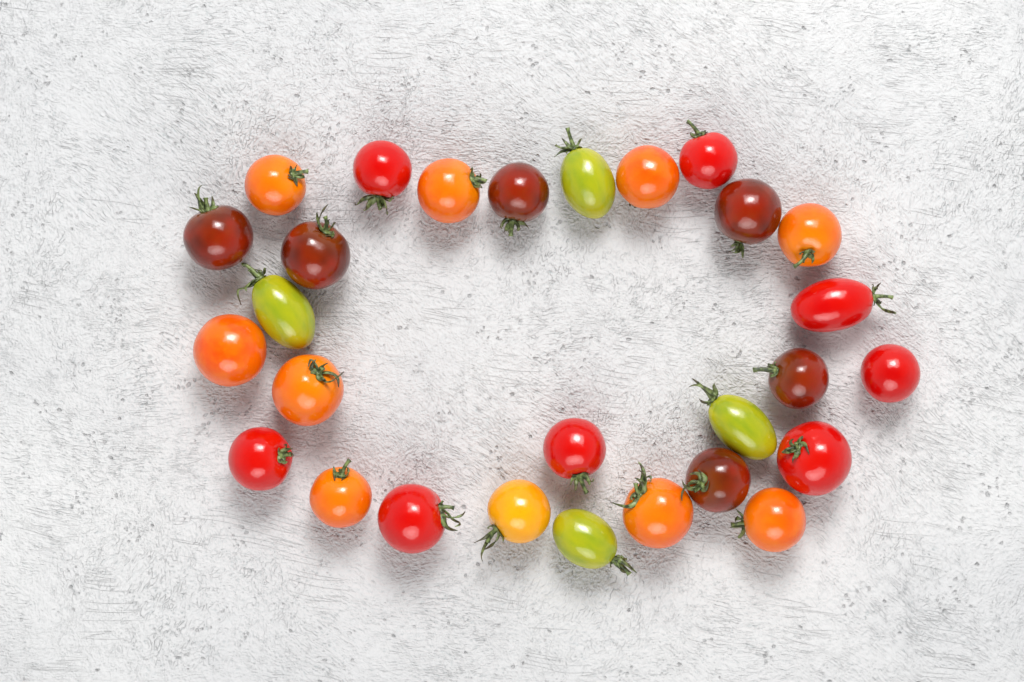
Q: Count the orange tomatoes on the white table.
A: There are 9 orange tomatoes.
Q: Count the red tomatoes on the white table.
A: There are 8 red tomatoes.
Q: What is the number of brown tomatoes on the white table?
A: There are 6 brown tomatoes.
